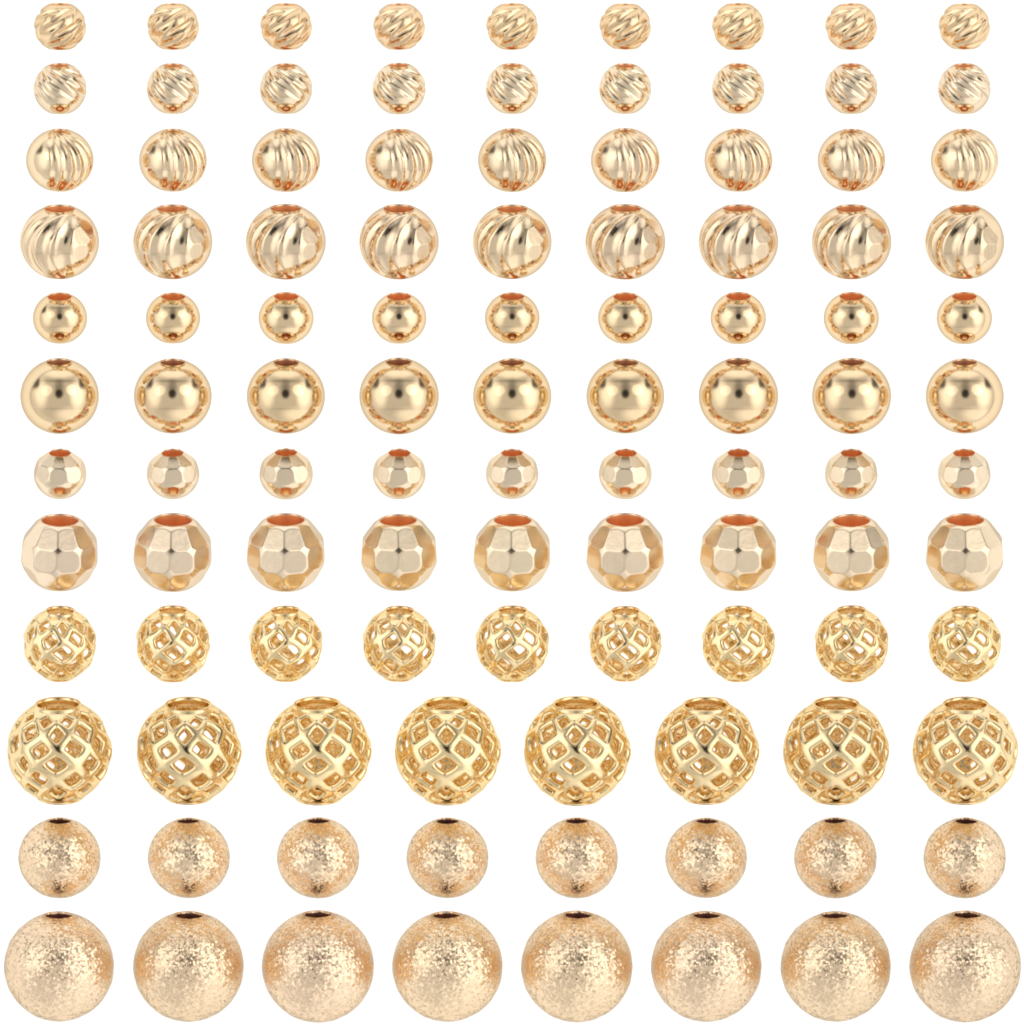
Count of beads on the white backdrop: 105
